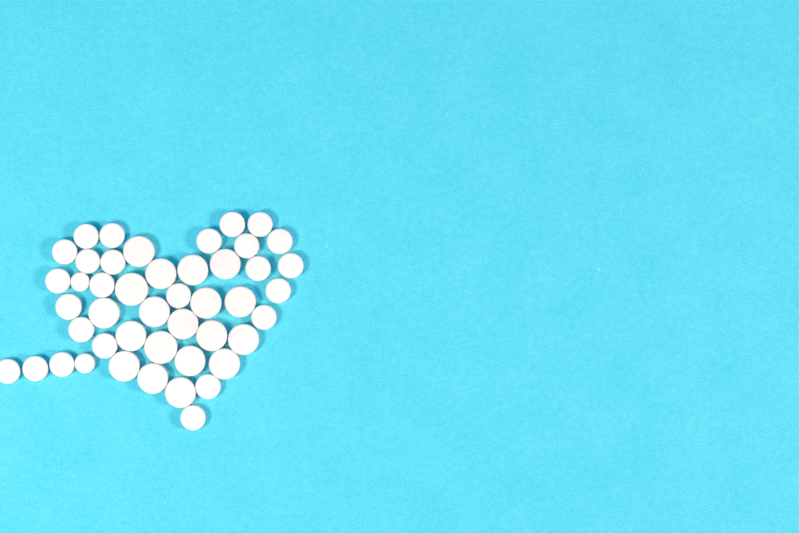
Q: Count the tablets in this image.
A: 46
